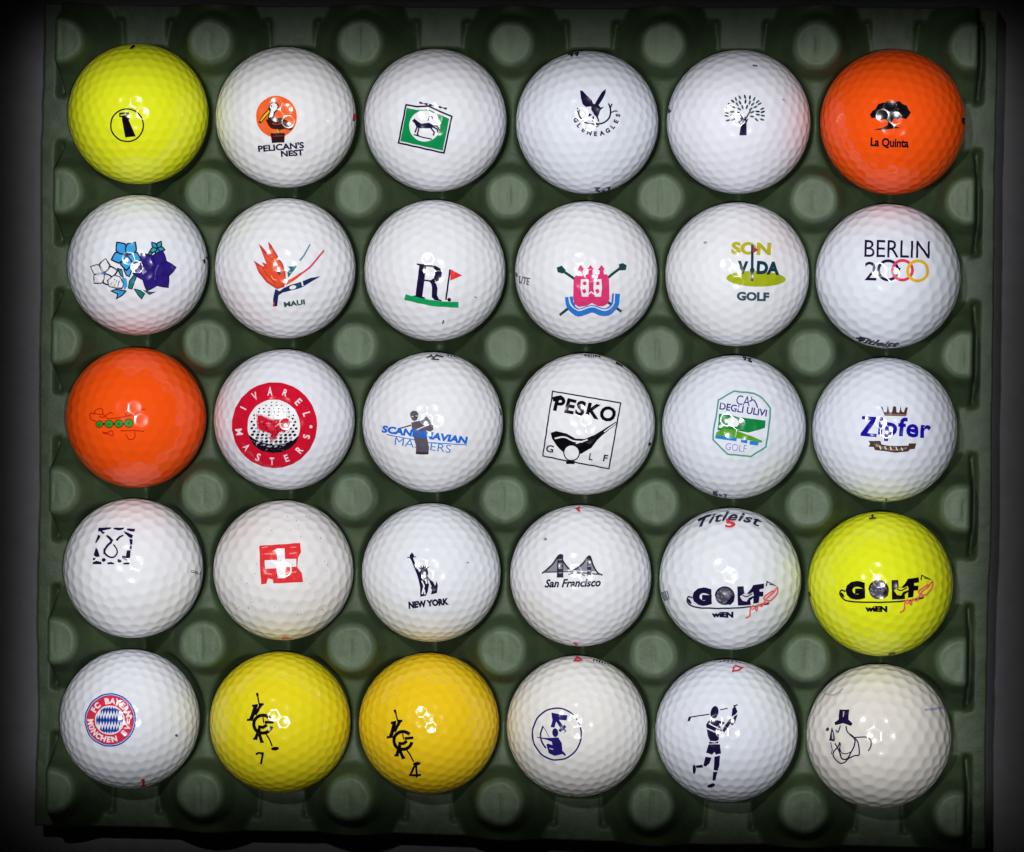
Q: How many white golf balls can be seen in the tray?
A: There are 24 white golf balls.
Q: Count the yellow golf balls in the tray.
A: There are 4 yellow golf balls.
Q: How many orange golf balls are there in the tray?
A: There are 2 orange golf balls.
